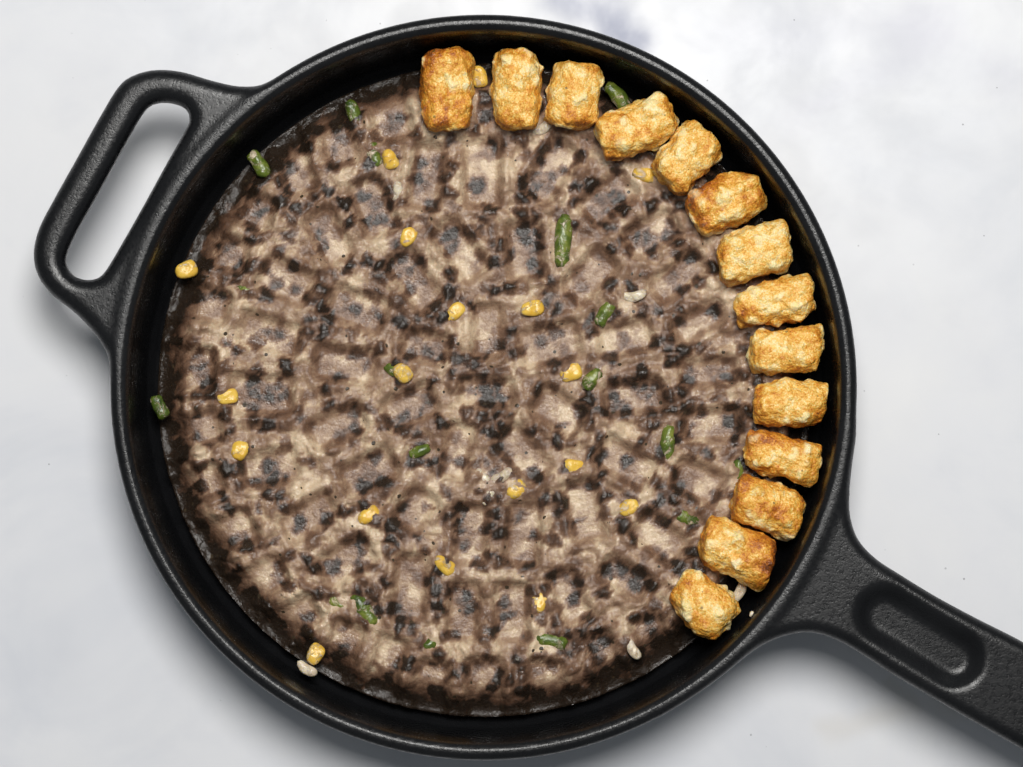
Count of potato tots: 14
